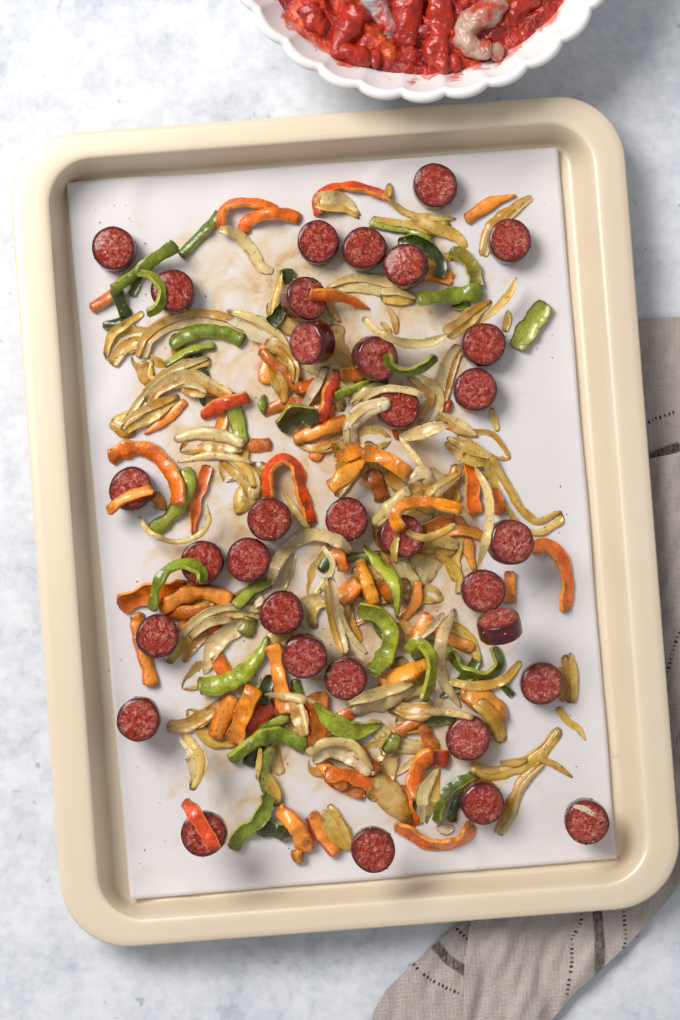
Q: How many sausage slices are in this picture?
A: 33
